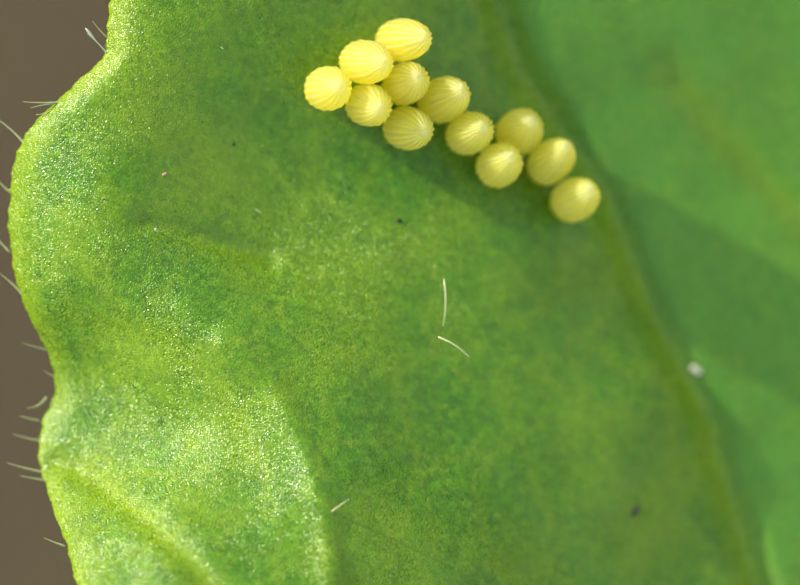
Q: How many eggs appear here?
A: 12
